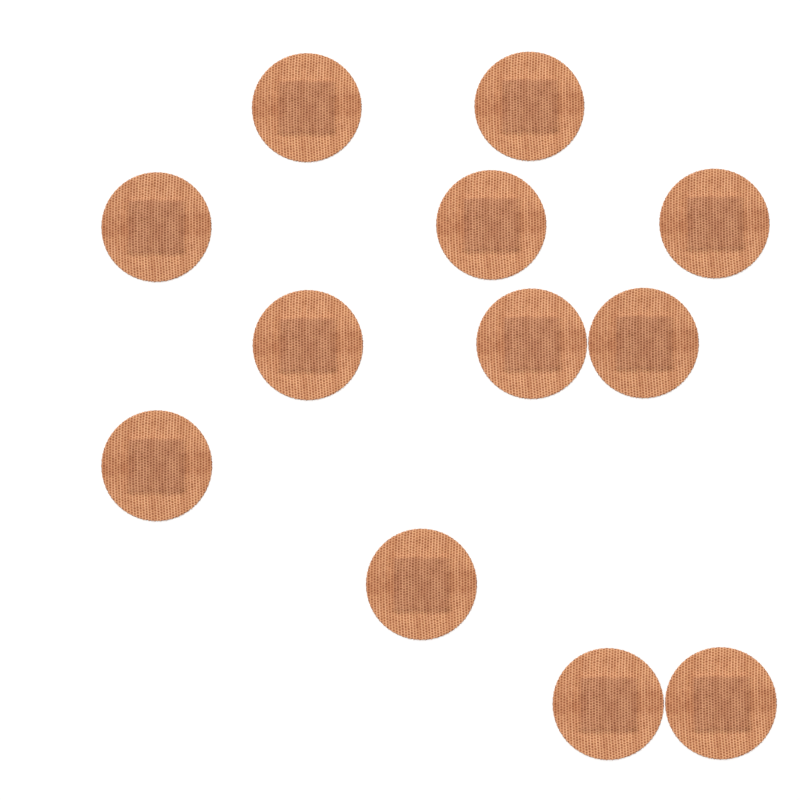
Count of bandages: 12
